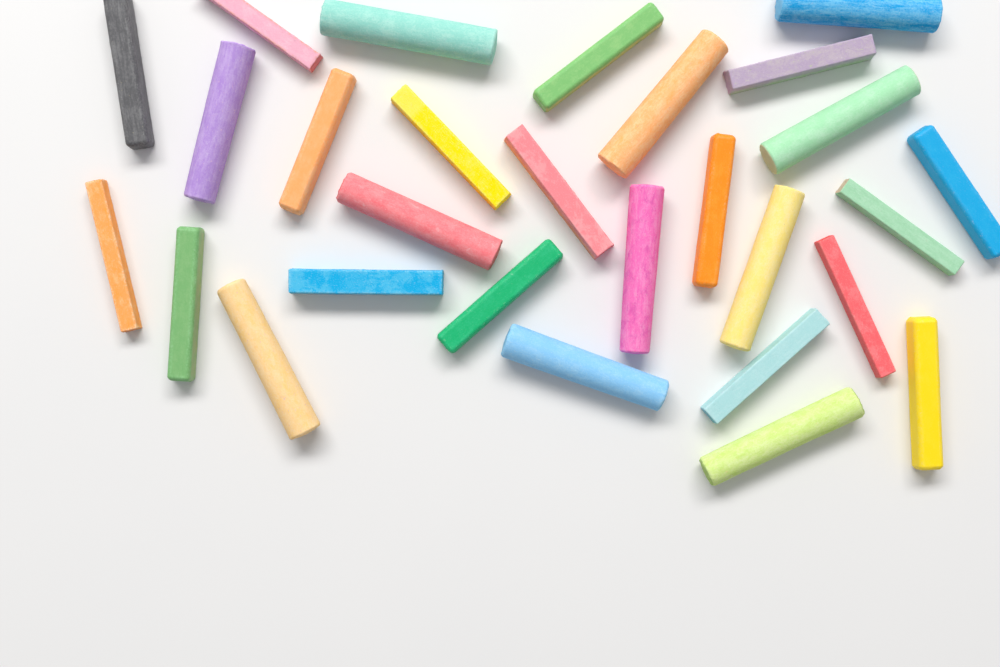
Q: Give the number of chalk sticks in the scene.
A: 28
